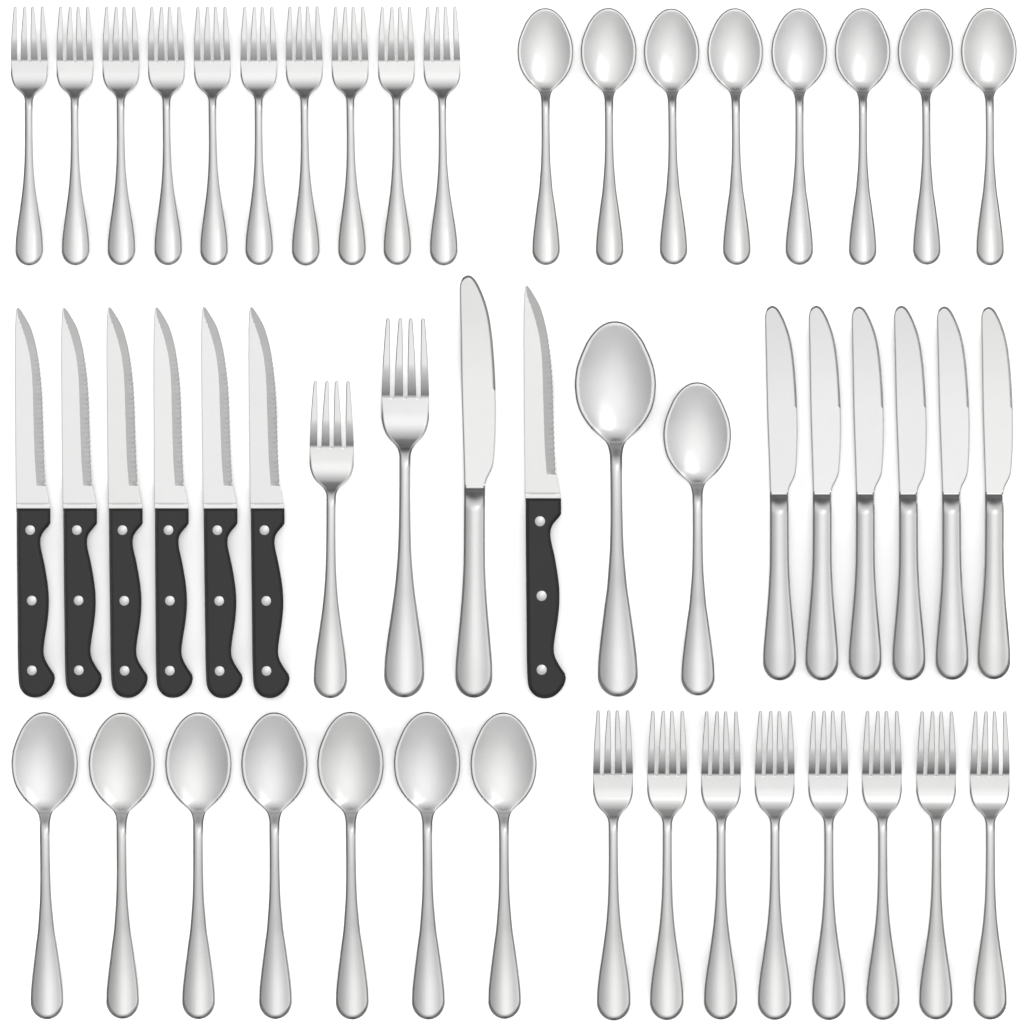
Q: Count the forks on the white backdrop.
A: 20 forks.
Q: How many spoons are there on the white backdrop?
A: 17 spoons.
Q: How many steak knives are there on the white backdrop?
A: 7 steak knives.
